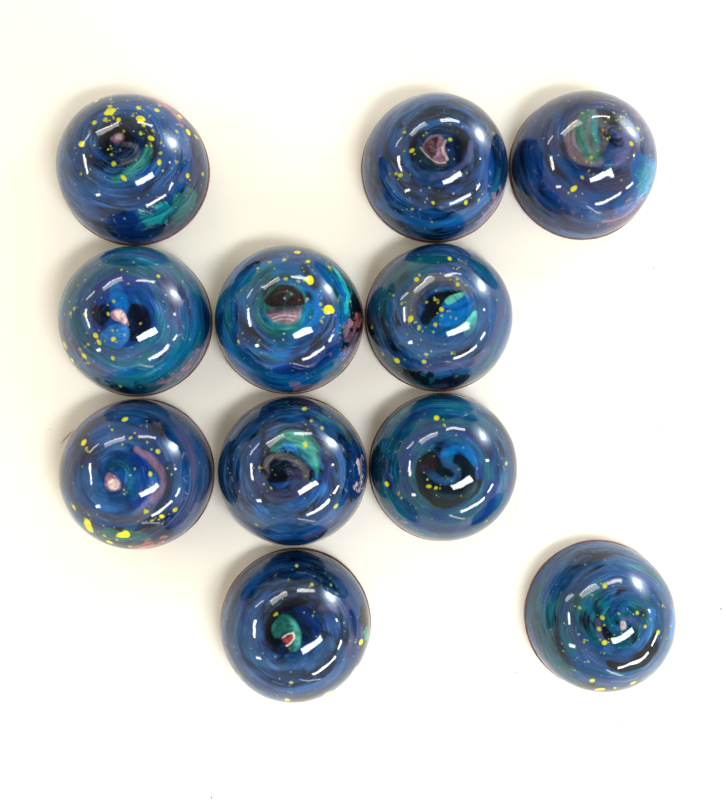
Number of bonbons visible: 11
